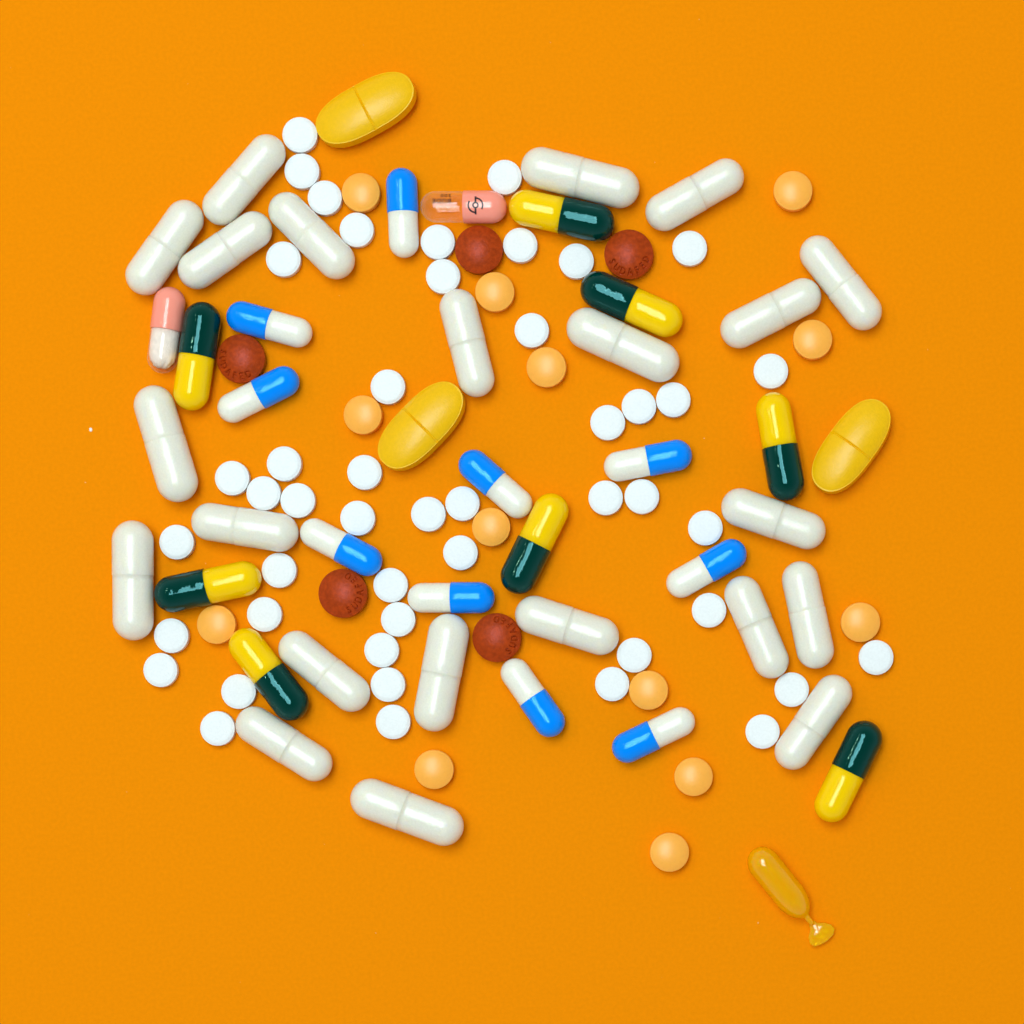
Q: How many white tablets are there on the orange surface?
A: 47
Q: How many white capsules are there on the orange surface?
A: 22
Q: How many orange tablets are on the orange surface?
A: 13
